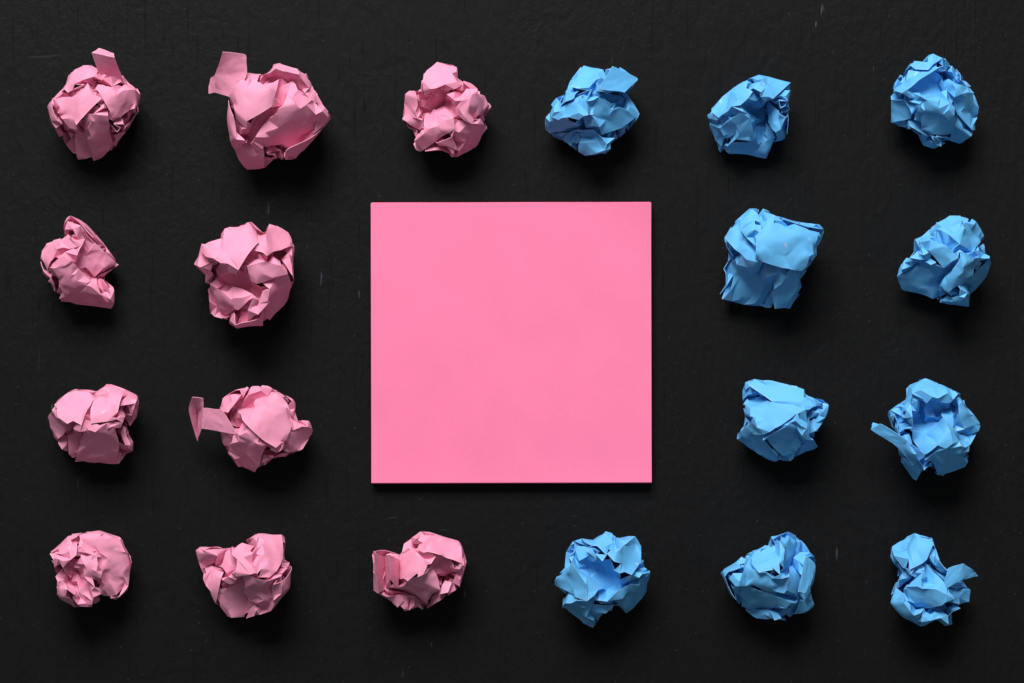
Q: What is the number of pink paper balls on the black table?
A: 10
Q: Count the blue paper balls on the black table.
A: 10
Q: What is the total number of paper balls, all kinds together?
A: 20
